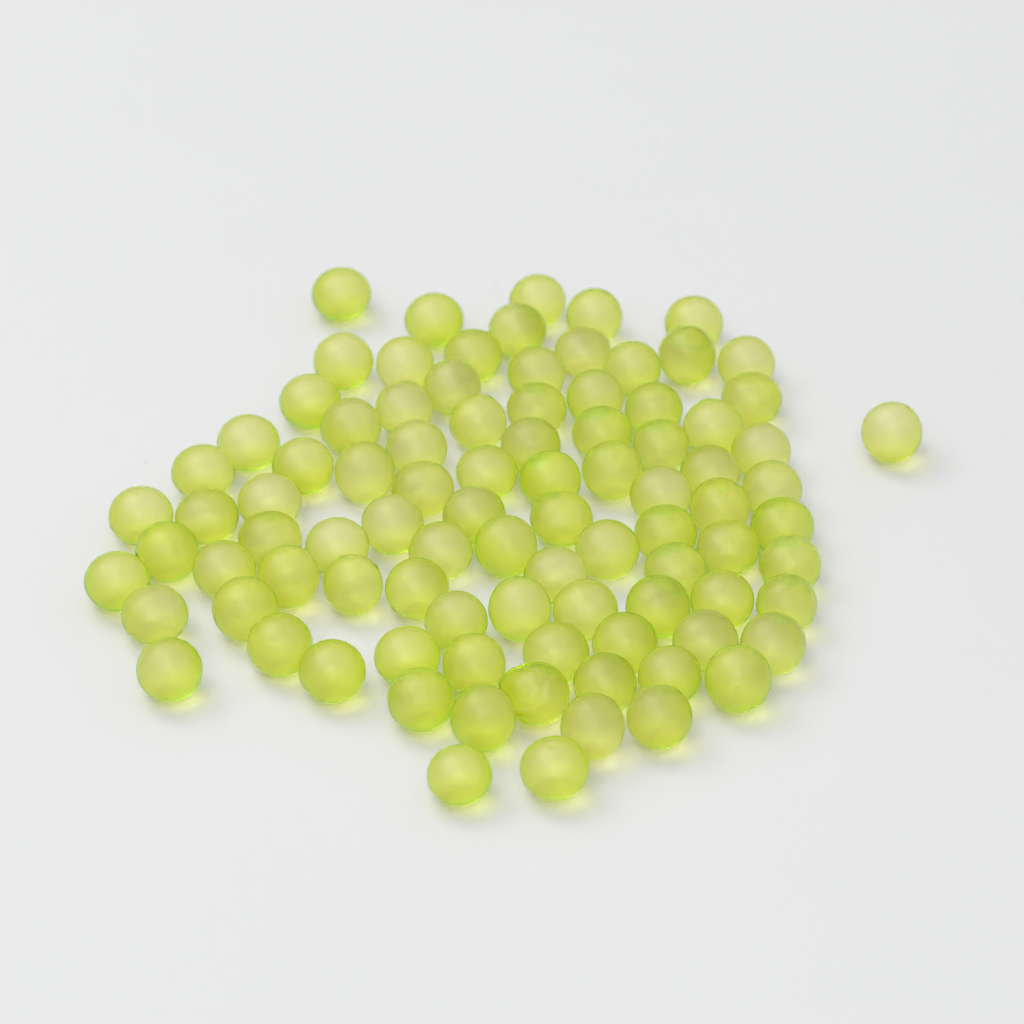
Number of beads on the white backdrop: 92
